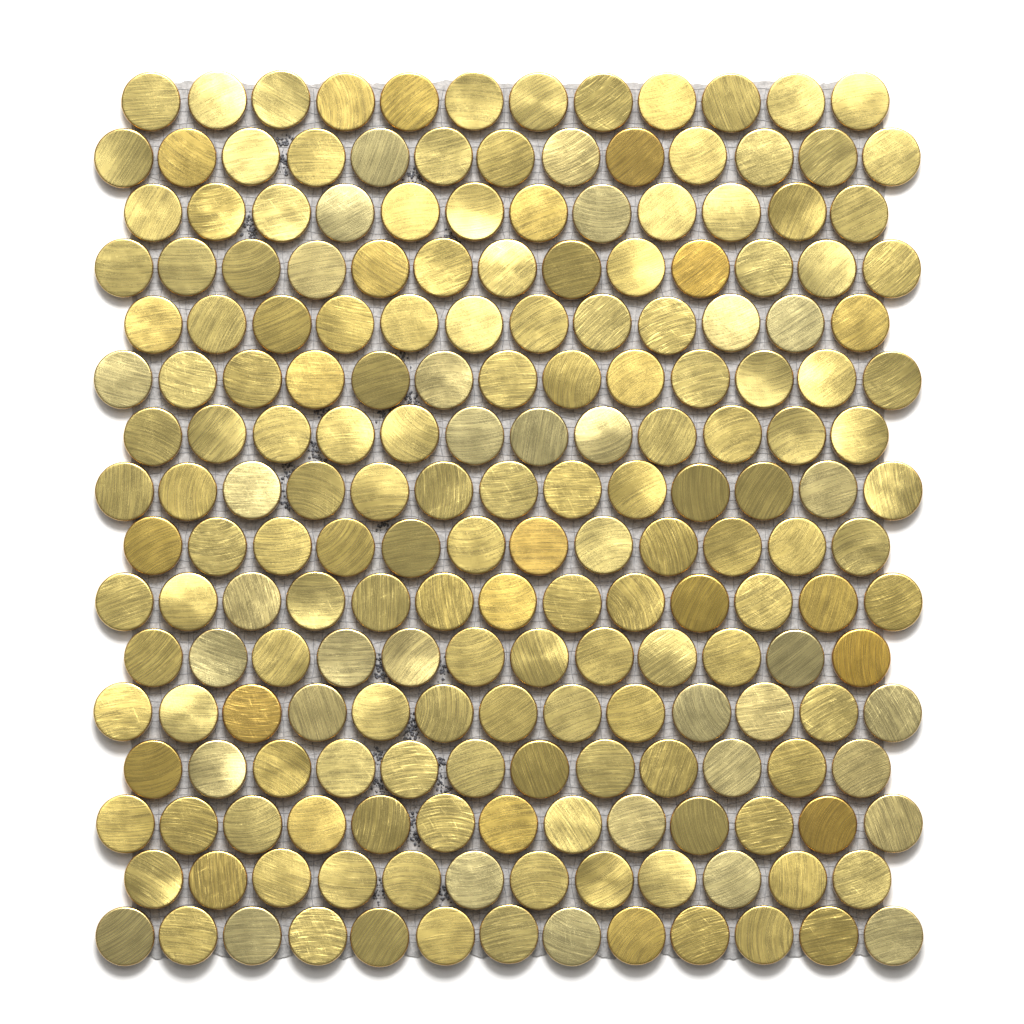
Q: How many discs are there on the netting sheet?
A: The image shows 200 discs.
